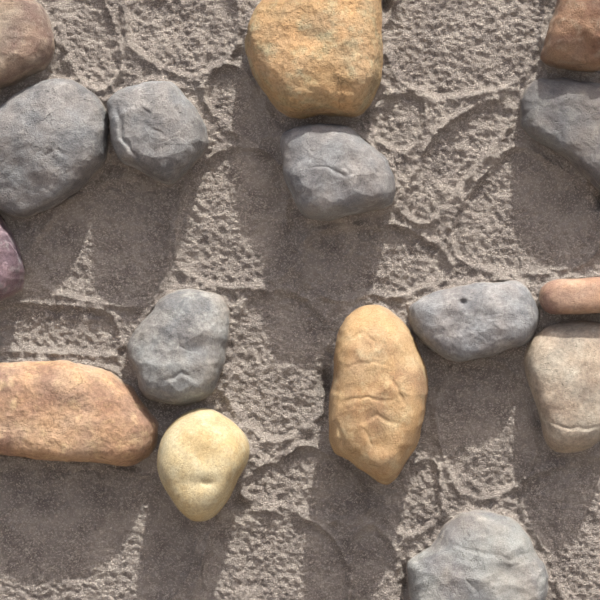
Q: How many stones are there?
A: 16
